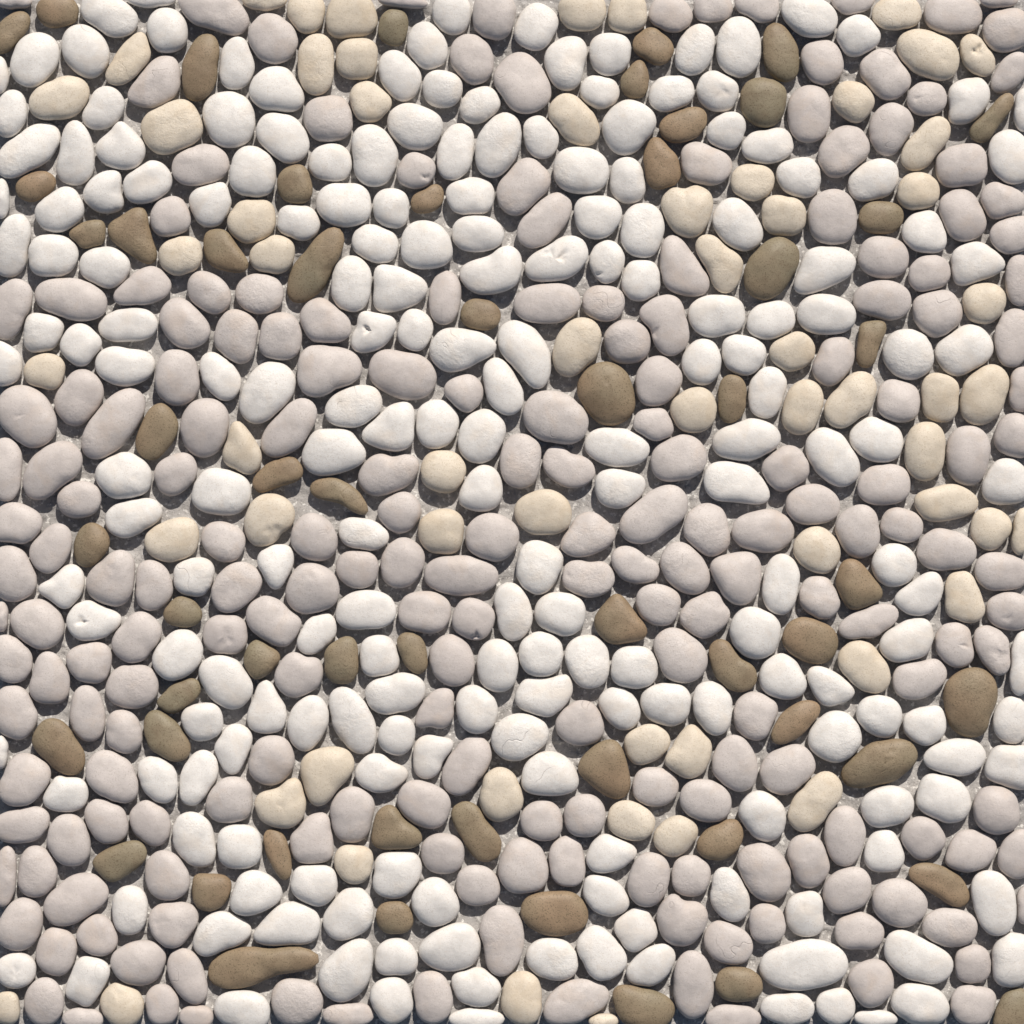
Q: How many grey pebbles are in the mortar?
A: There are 200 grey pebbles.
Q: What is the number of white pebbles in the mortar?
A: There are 200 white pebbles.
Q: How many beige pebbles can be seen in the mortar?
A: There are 60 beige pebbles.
